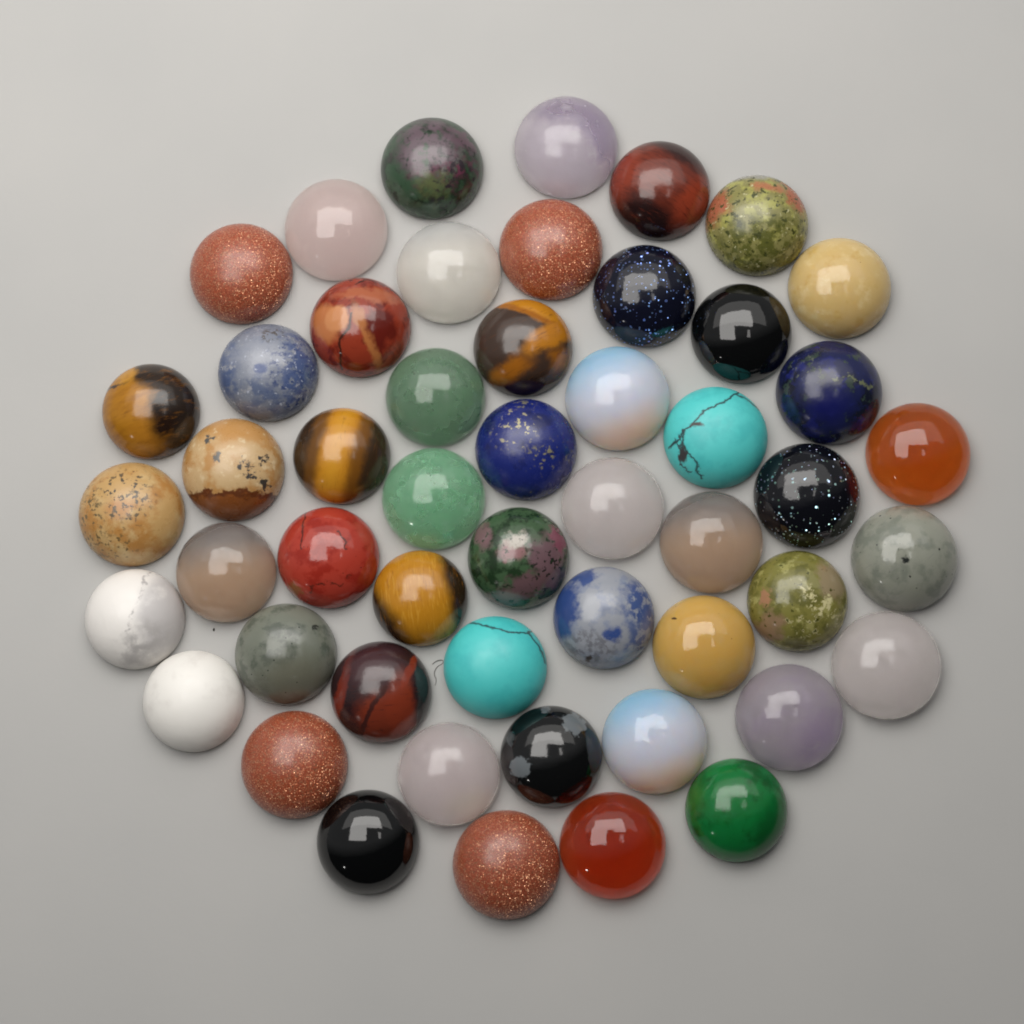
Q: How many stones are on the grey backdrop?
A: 51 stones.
